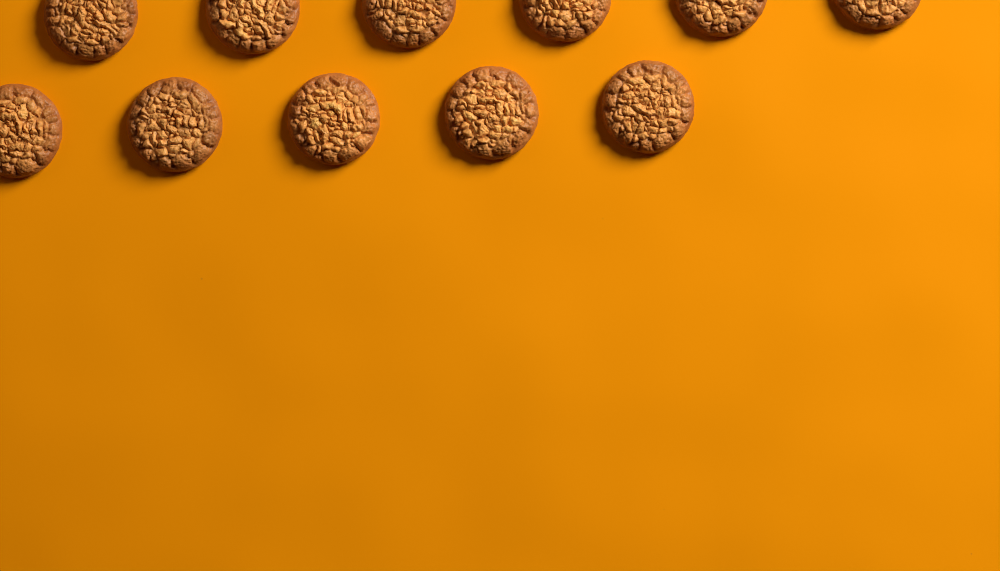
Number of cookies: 11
